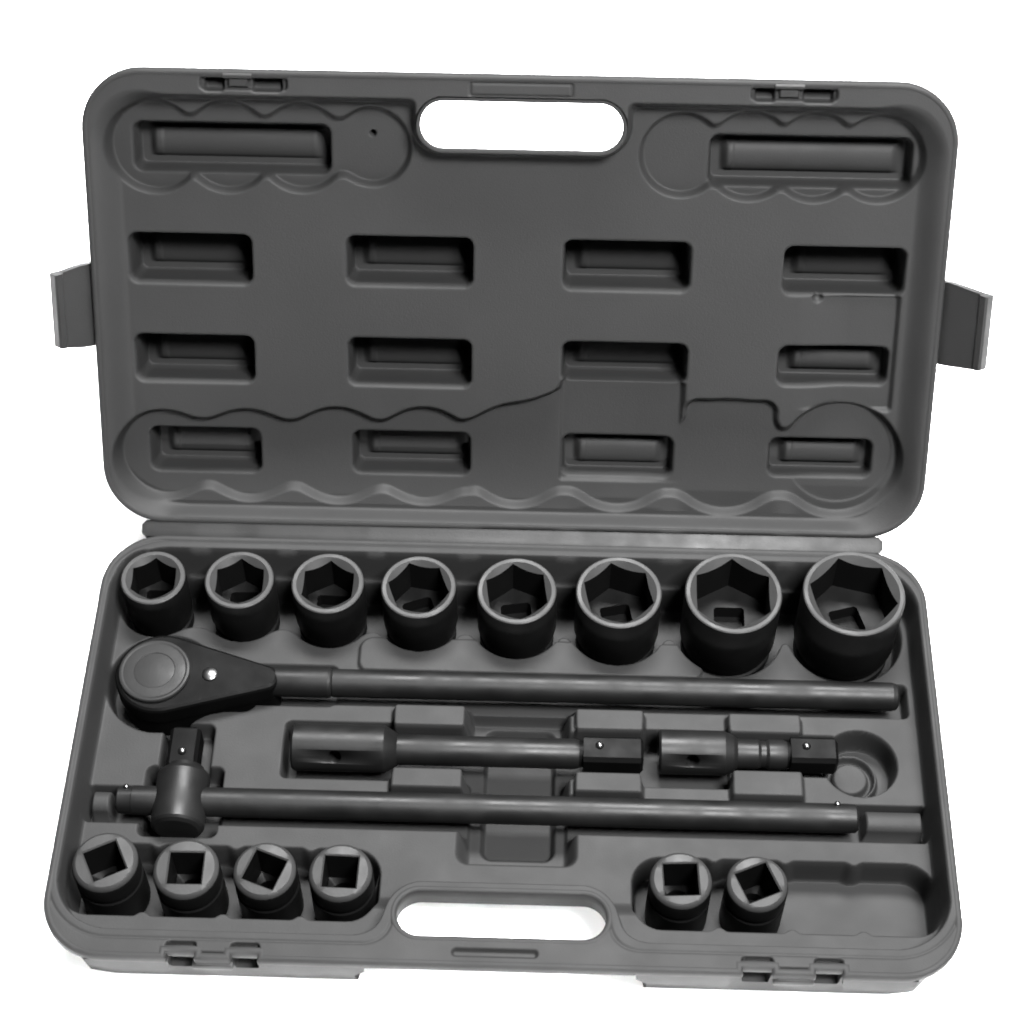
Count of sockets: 14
